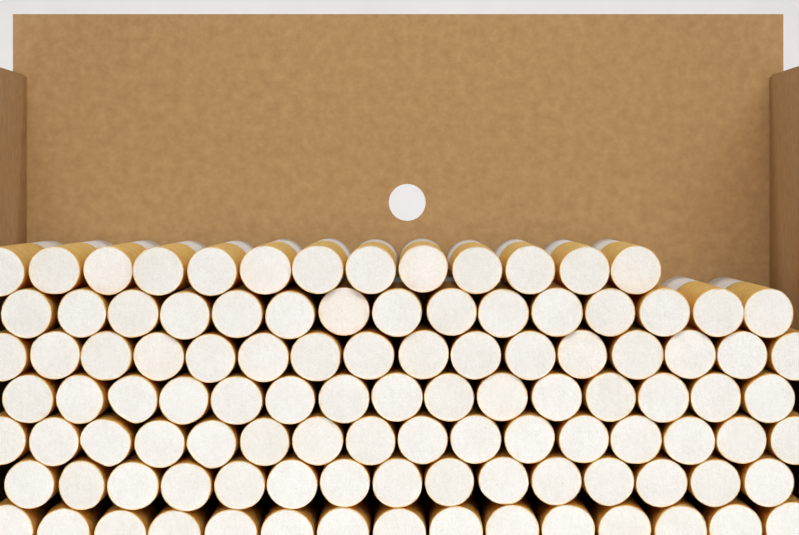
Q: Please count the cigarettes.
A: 105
